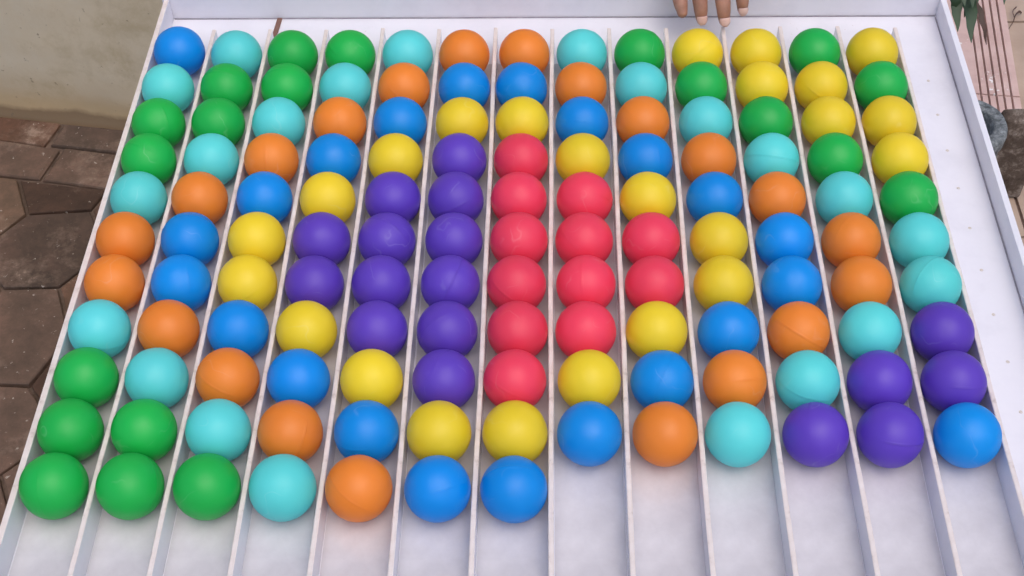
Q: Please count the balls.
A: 137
